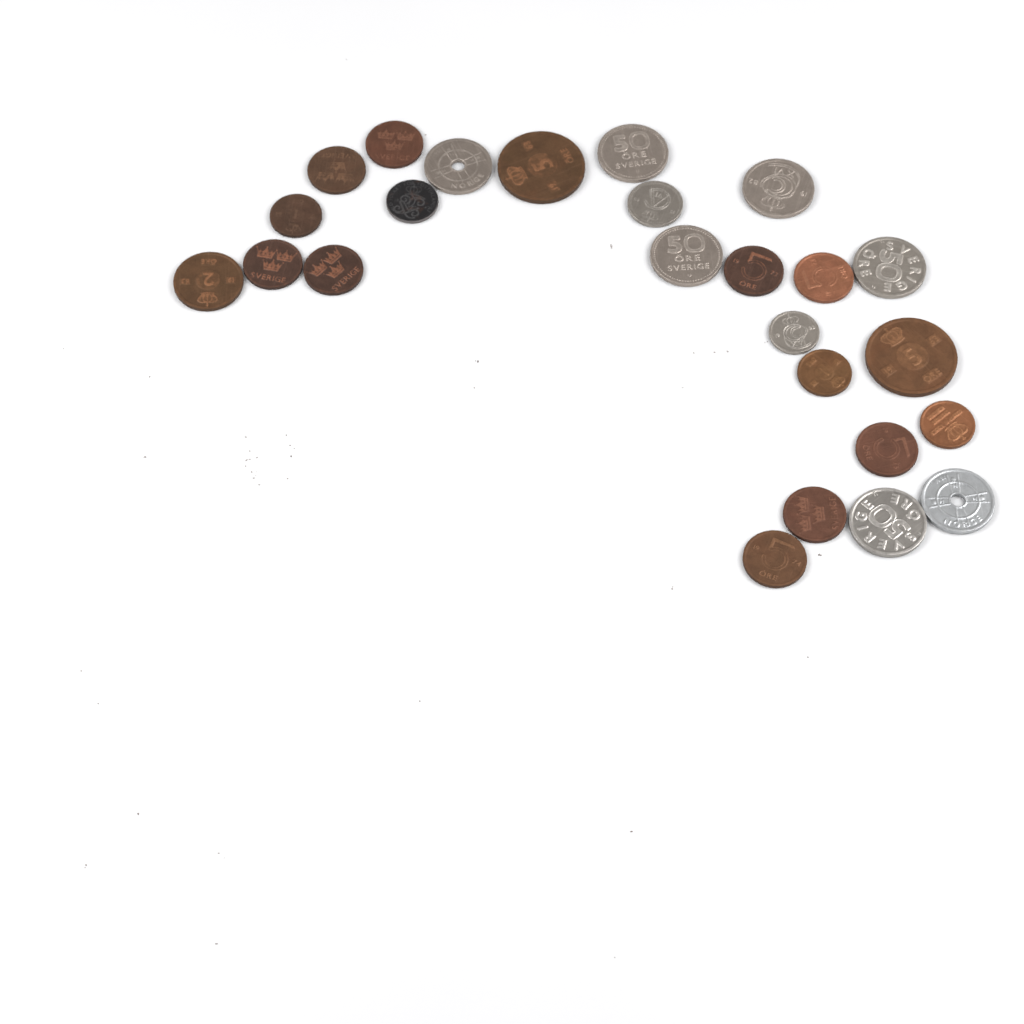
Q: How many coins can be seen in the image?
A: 25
